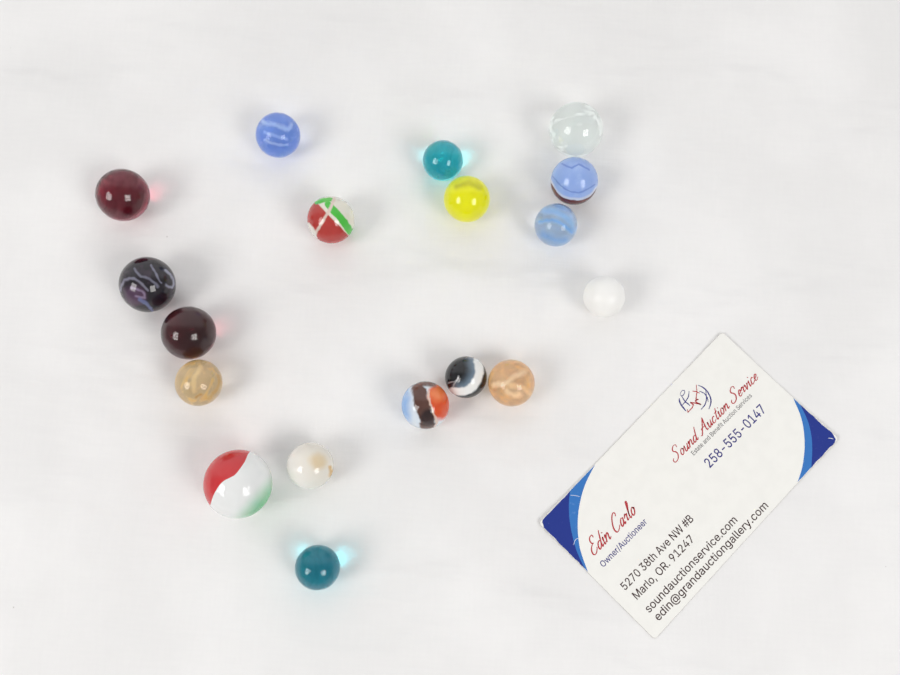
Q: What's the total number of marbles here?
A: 18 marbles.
